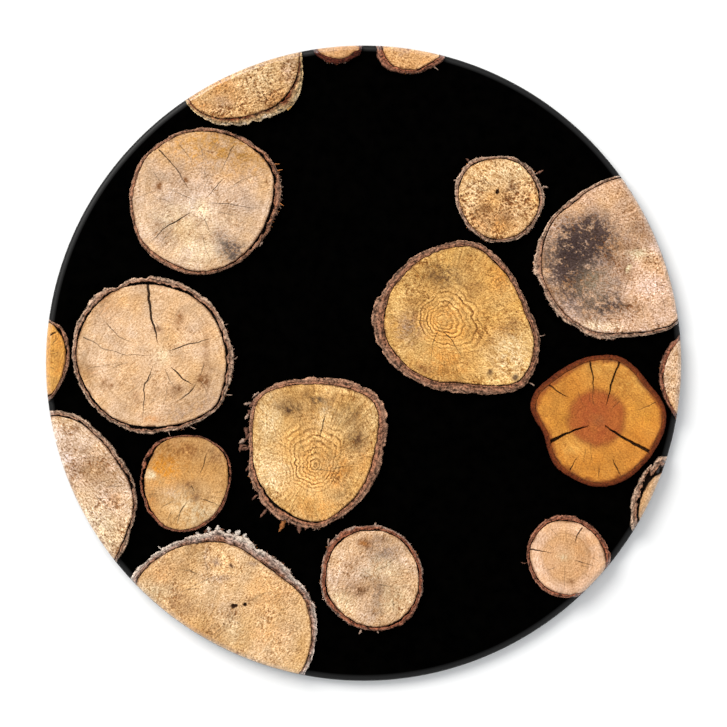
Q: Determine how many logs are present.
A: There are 18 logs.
